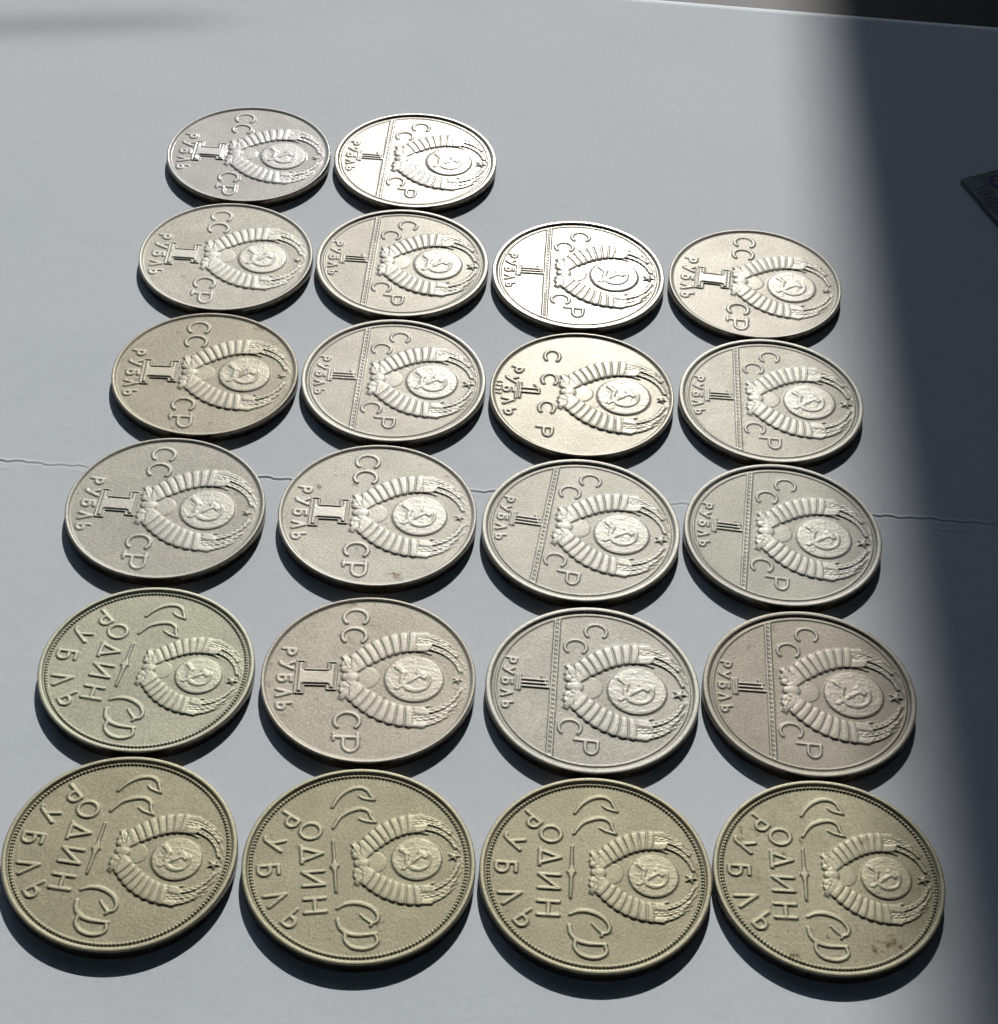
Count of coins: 22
